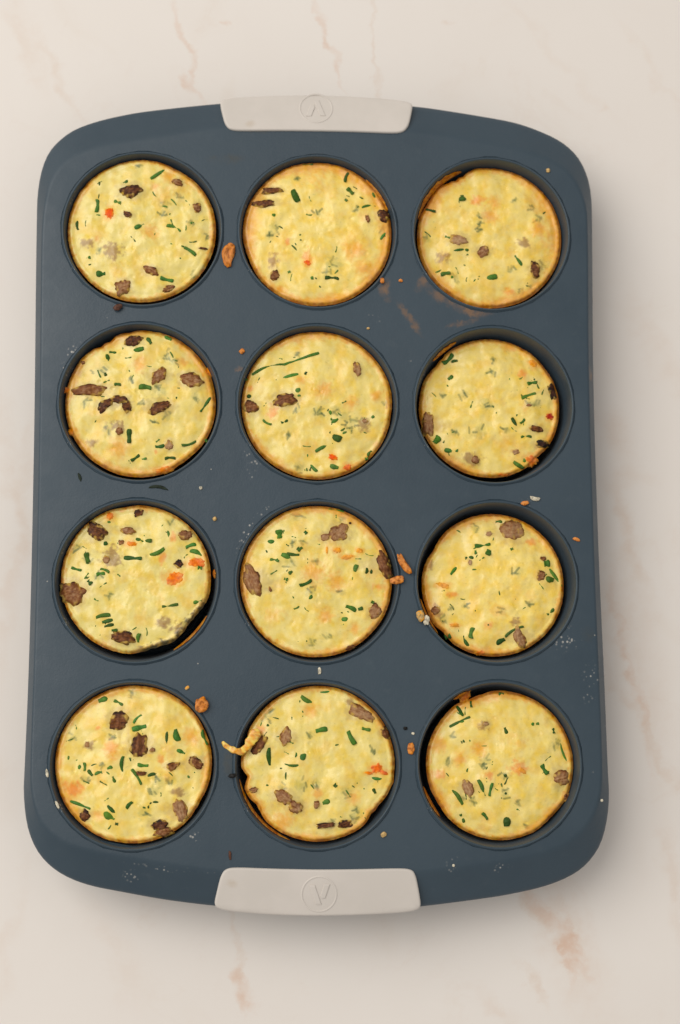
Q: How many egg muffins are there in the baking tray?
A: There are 12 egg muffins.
